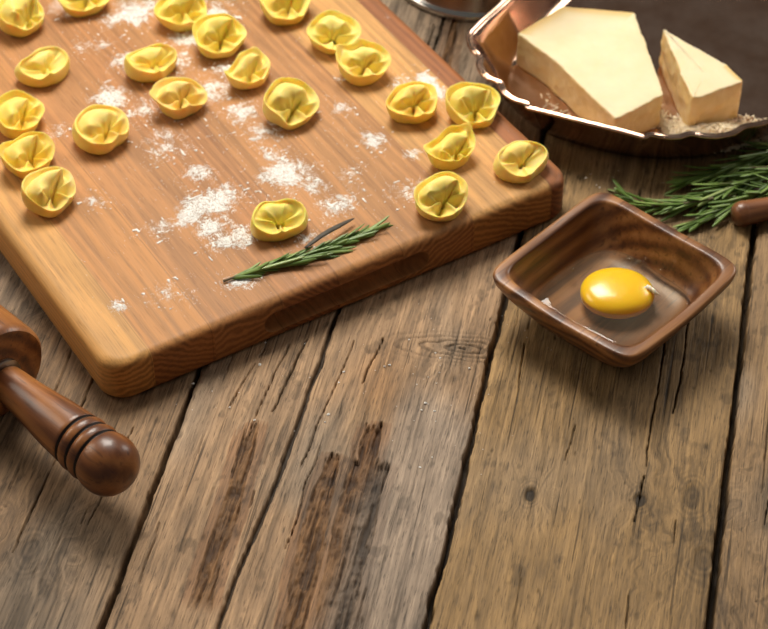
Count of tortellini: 22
